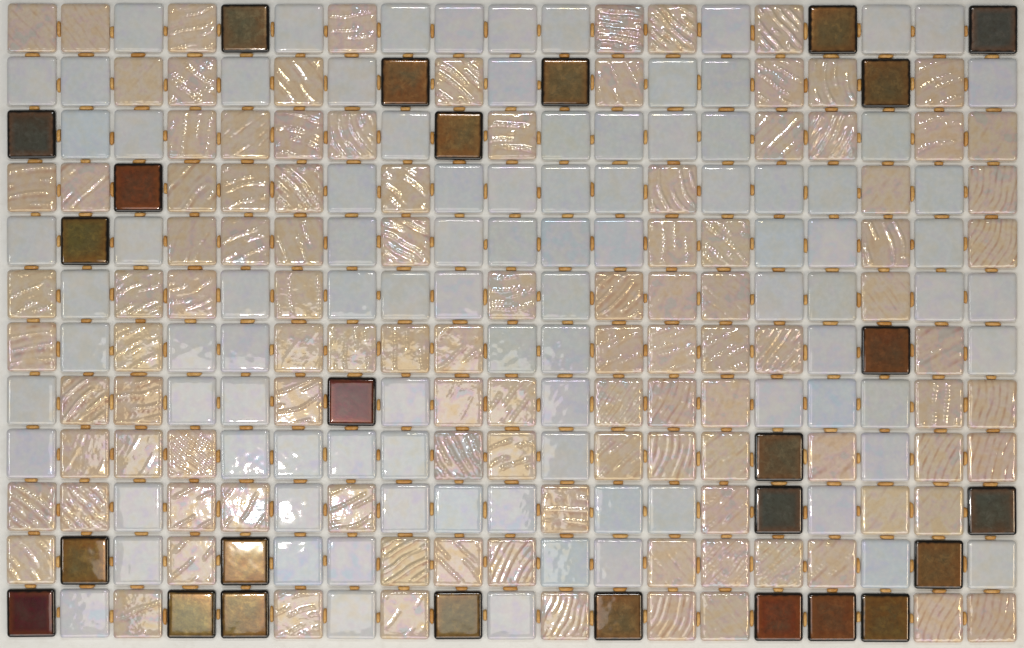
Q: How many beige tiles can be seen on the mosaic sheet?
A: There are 108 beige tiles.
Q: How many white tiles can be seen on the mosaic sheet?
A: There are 94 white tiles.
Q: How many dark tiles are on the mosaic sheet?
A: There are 26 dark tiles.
